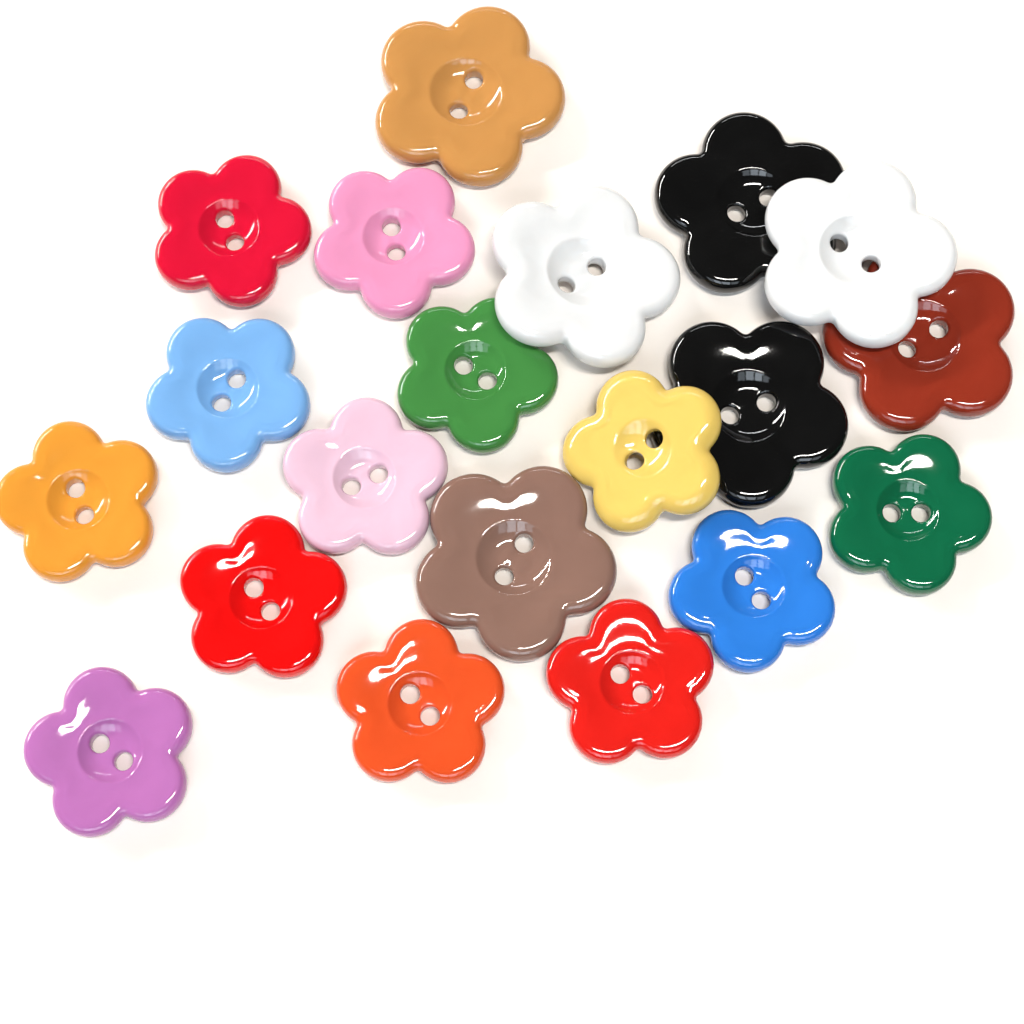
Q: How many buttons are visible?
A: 20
